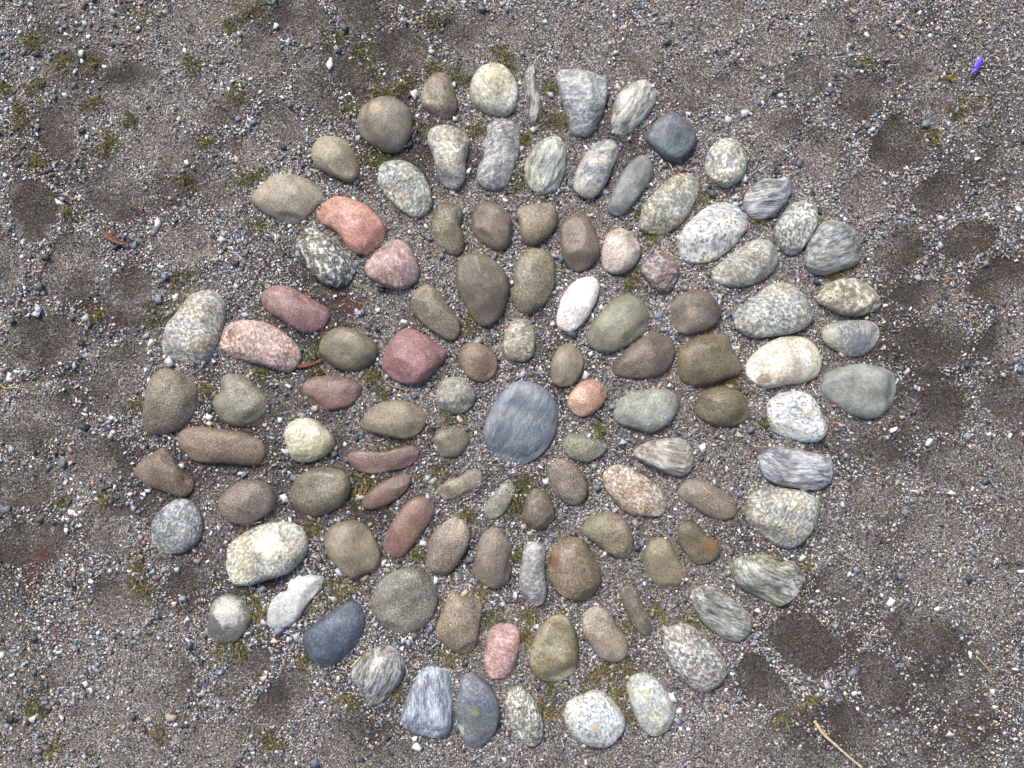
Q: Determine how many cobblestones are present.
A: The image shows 109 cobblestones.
